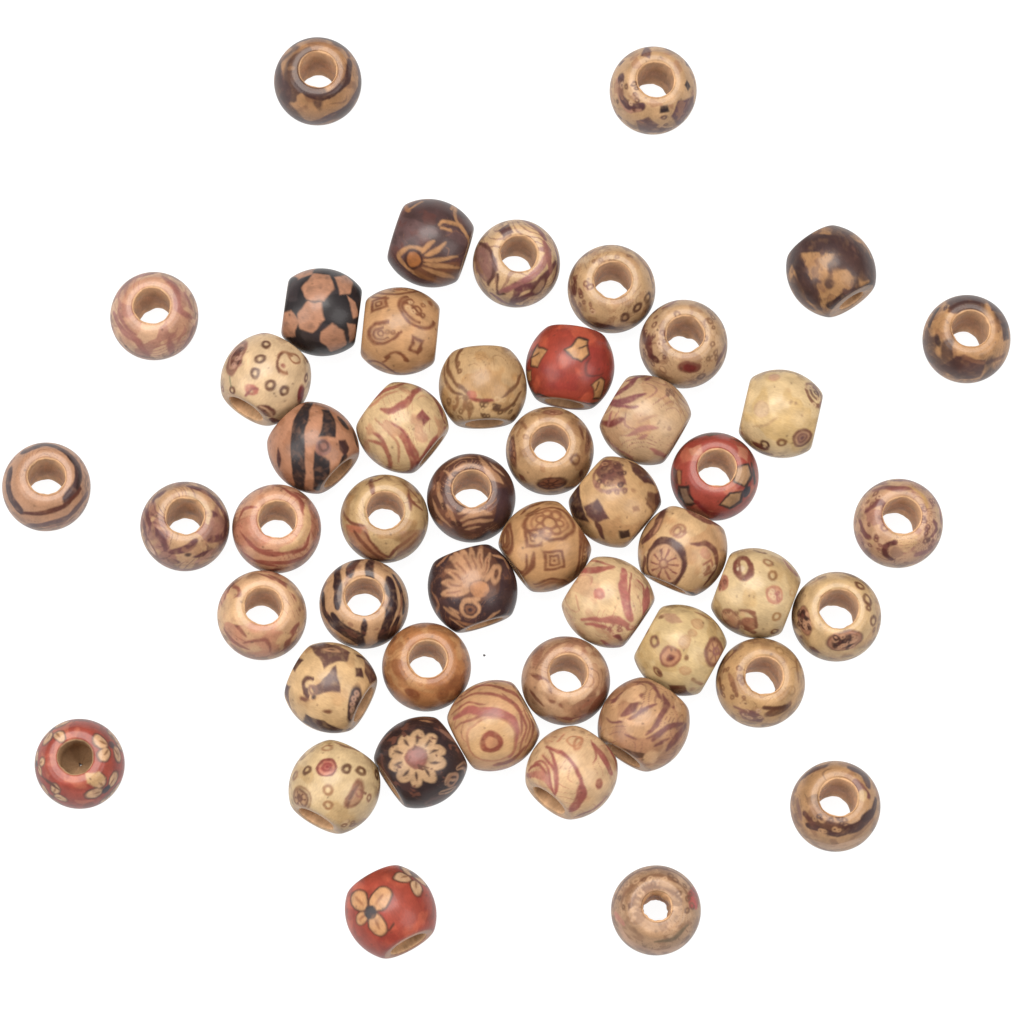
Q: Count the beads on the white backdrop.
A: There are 49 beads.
